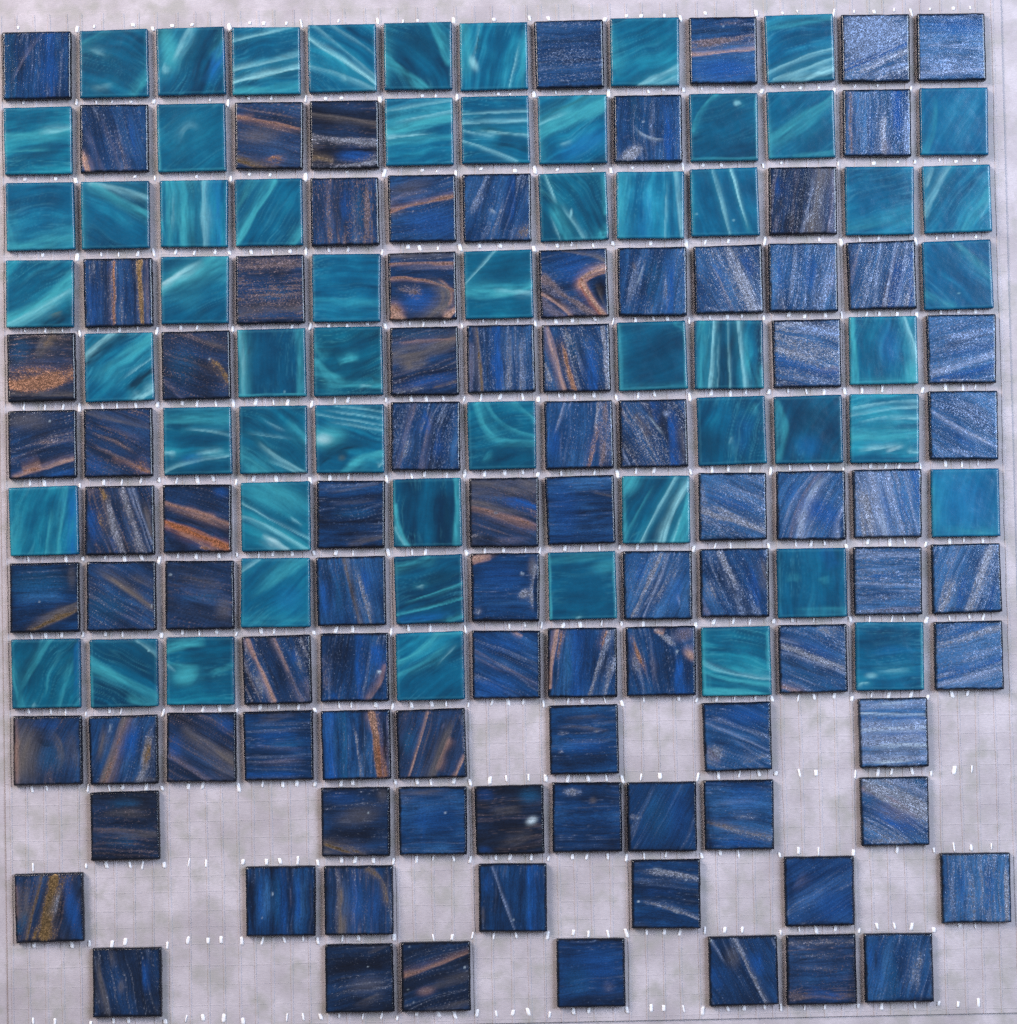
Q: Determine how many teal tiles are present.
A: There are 58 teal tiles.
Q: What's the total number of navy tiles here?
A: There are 90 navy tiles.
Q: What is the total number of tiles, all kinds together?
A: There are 148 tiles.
